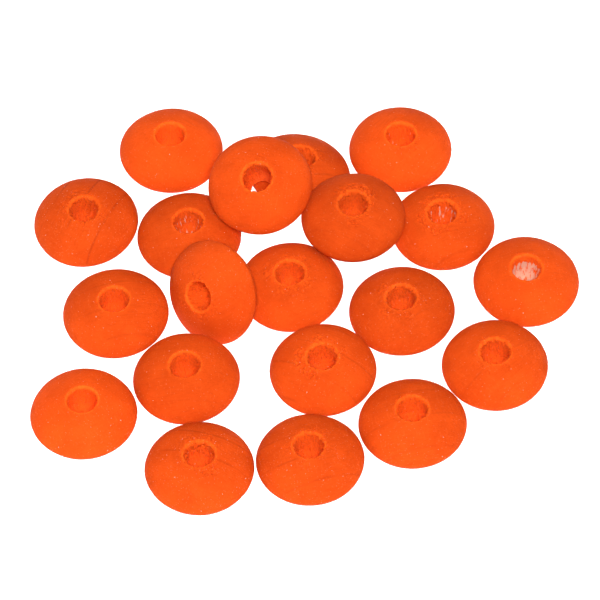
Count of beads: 20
